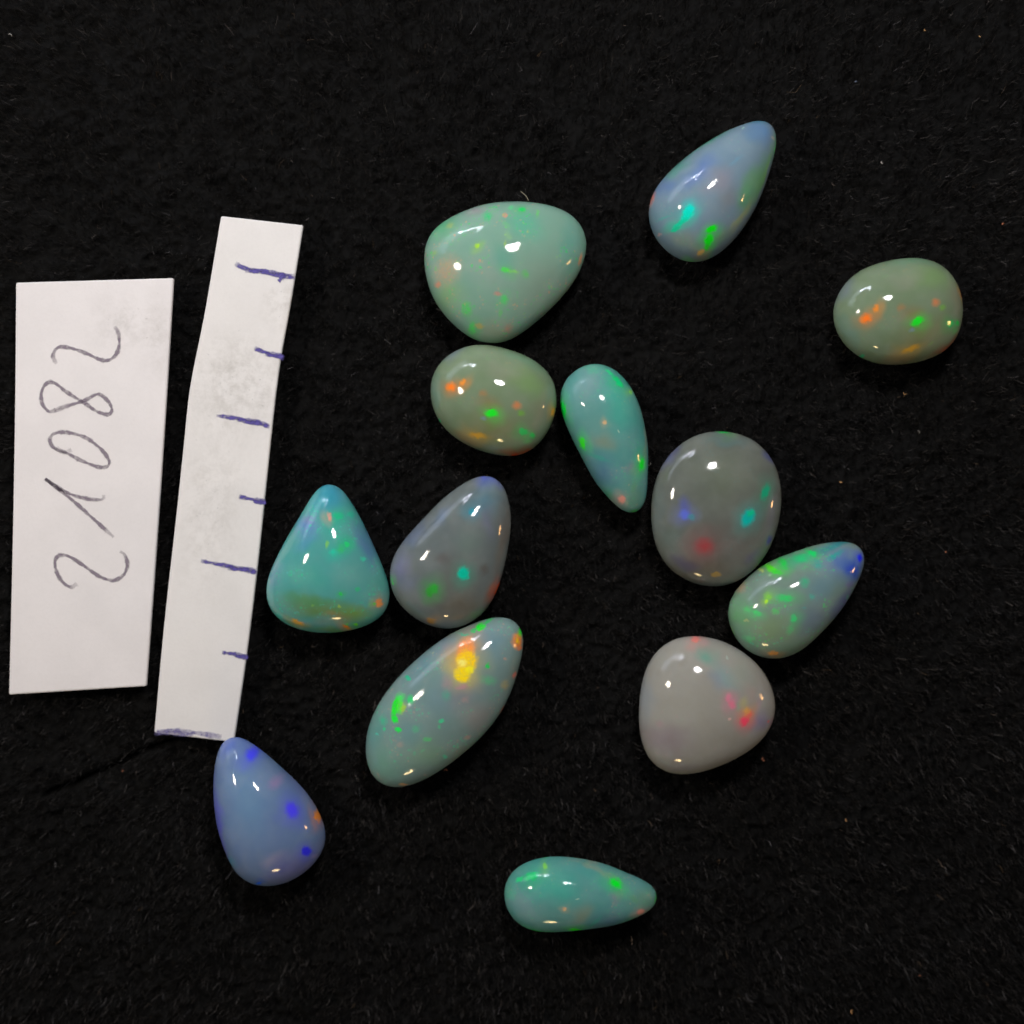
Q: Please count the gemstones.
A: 13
